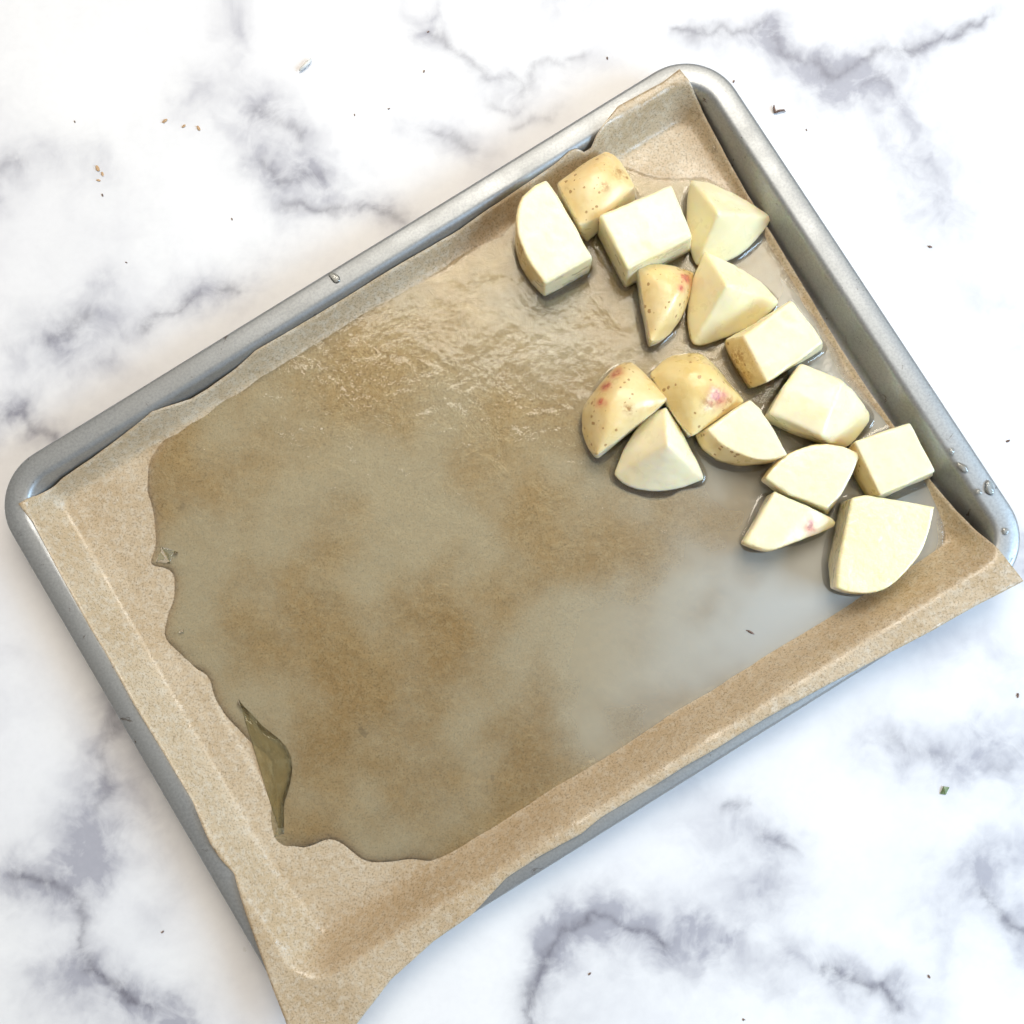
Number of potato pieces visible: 16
